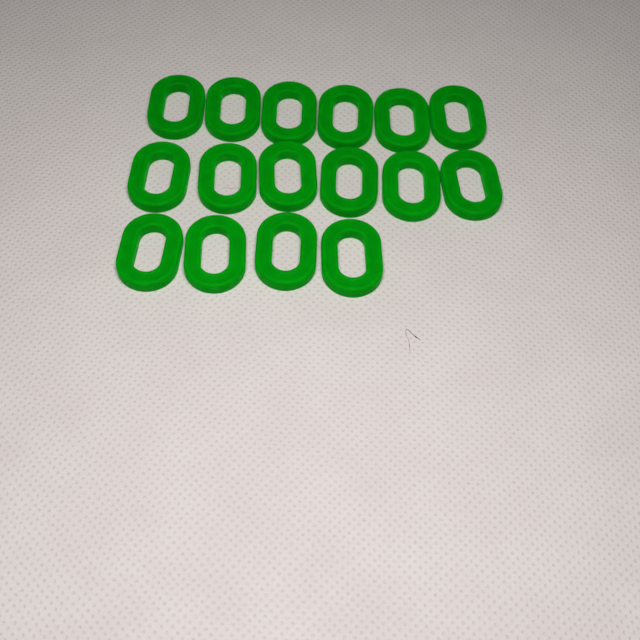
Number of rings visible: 16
